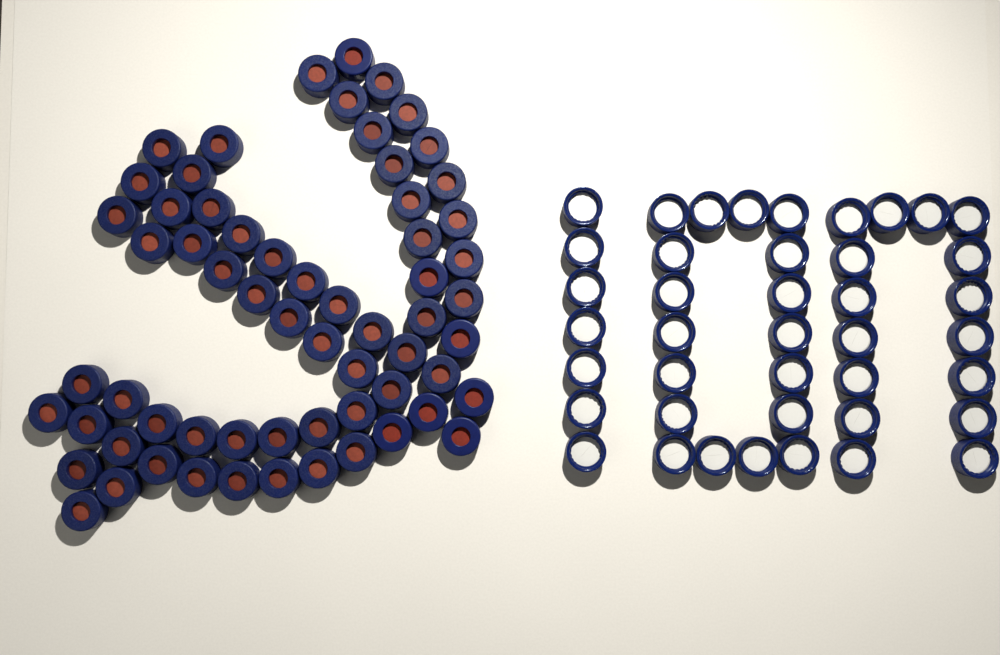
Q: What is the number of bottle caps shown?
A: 104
